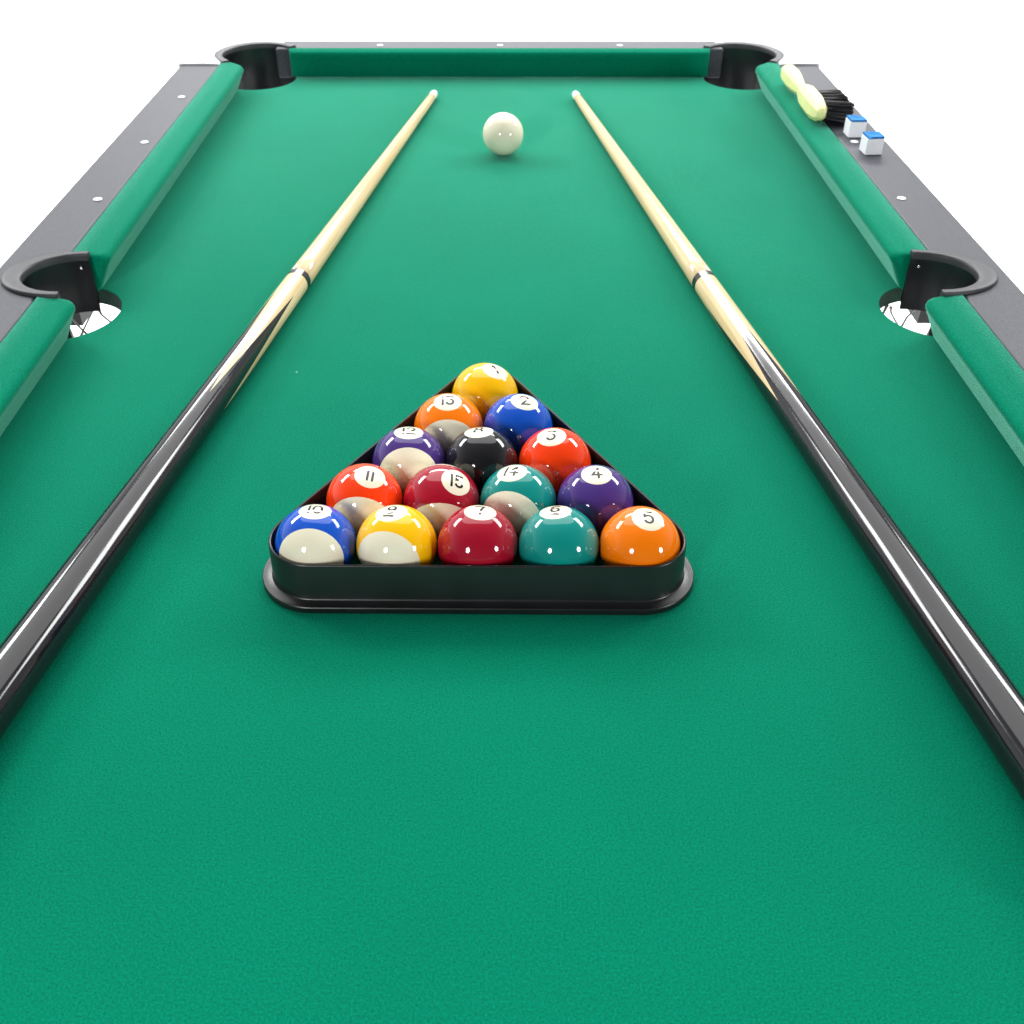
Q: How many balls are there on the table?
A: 16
